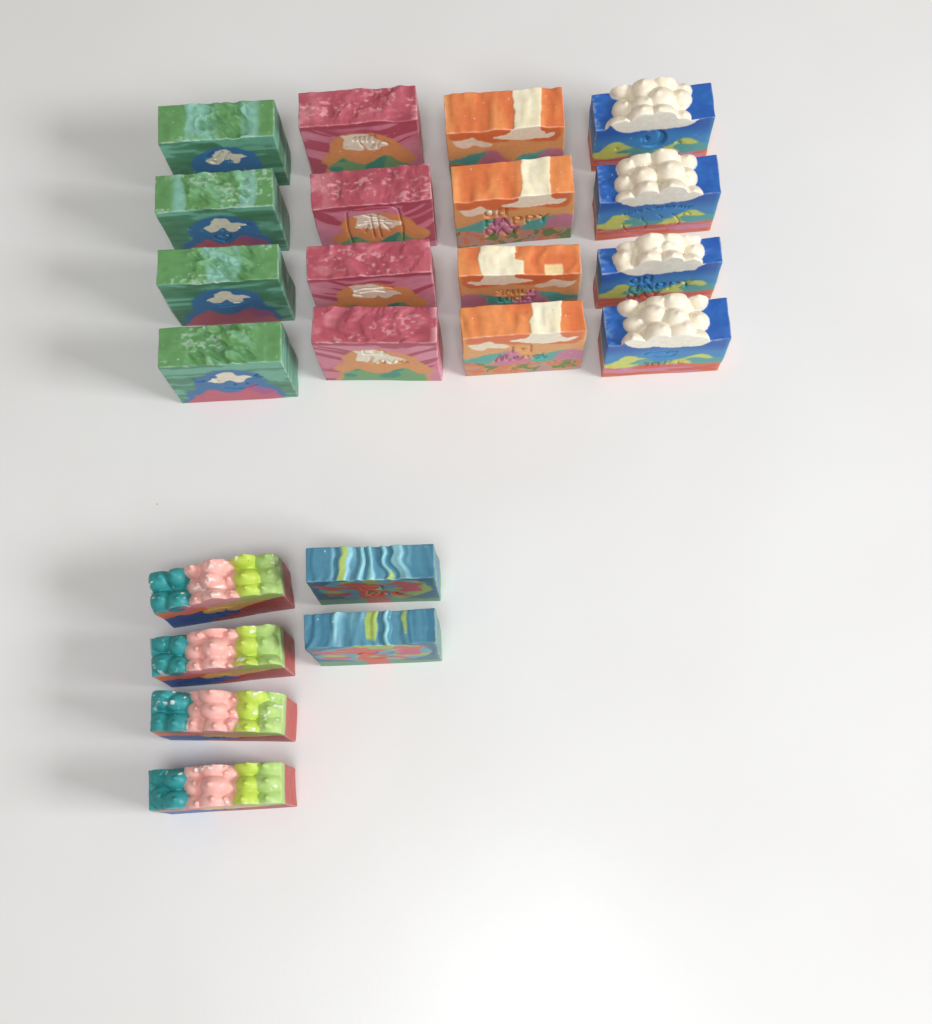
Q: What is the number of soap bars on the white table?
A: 22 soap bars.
